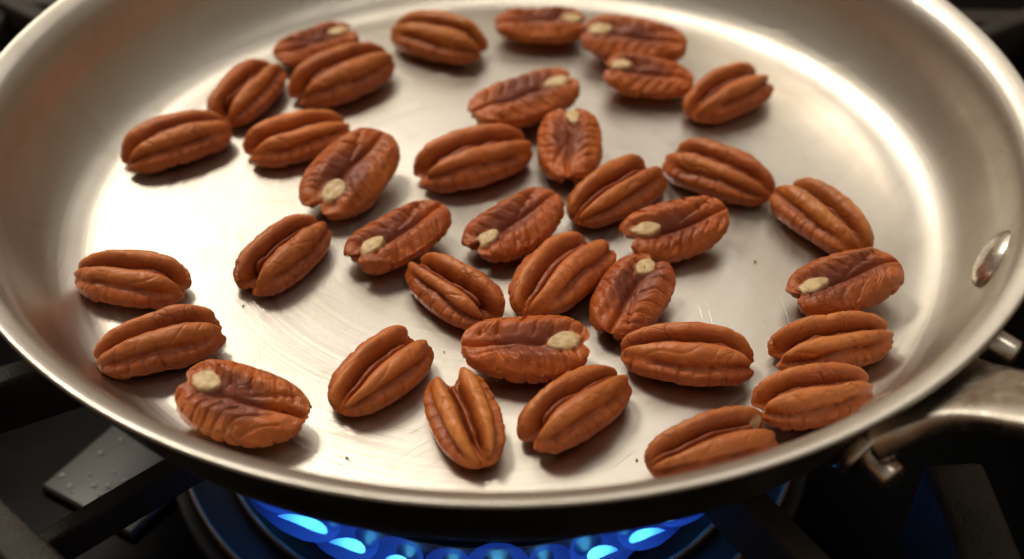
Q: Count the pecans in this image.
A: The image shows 36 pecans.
